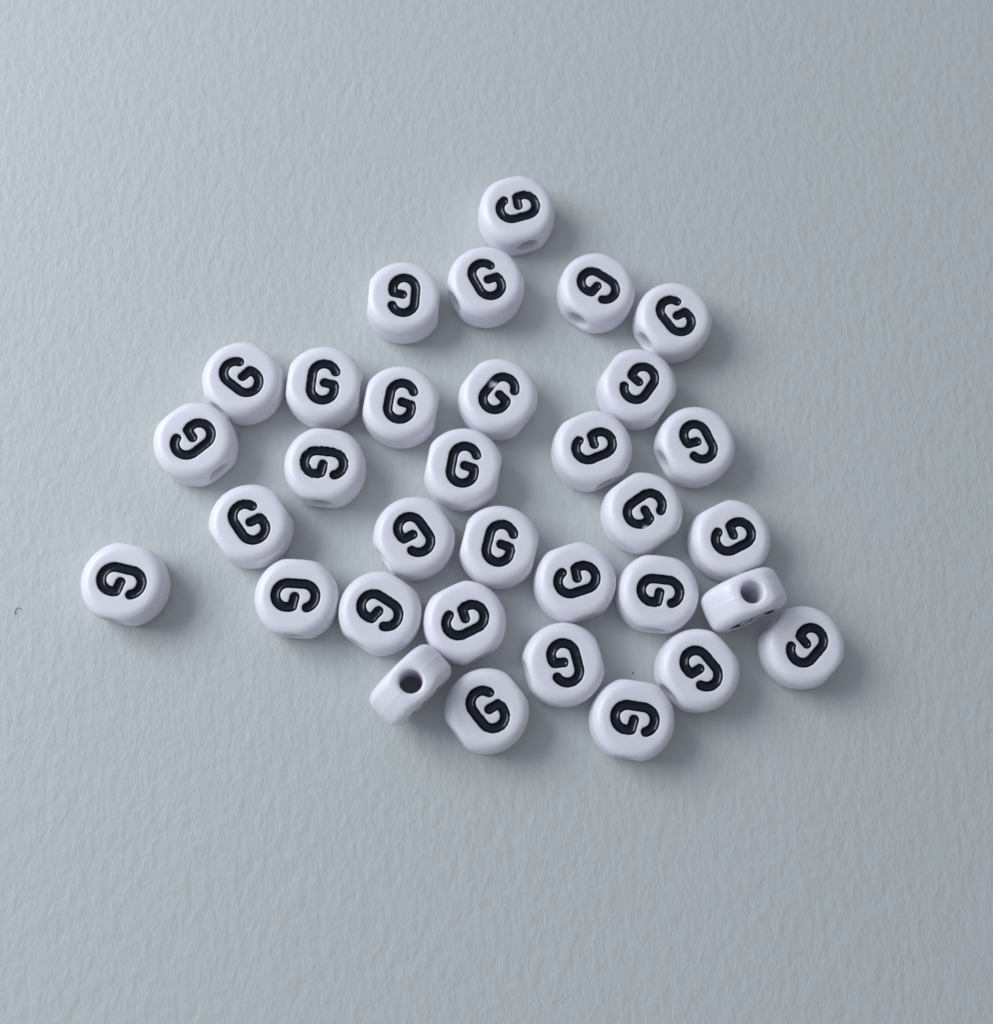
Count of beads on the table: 33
